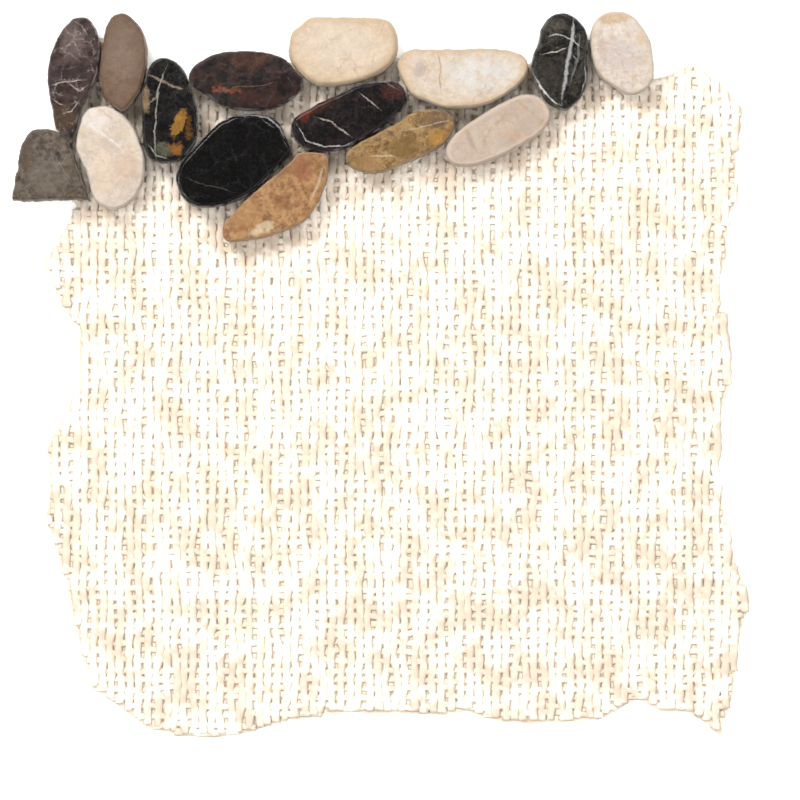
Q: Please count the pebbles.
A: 15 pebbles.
